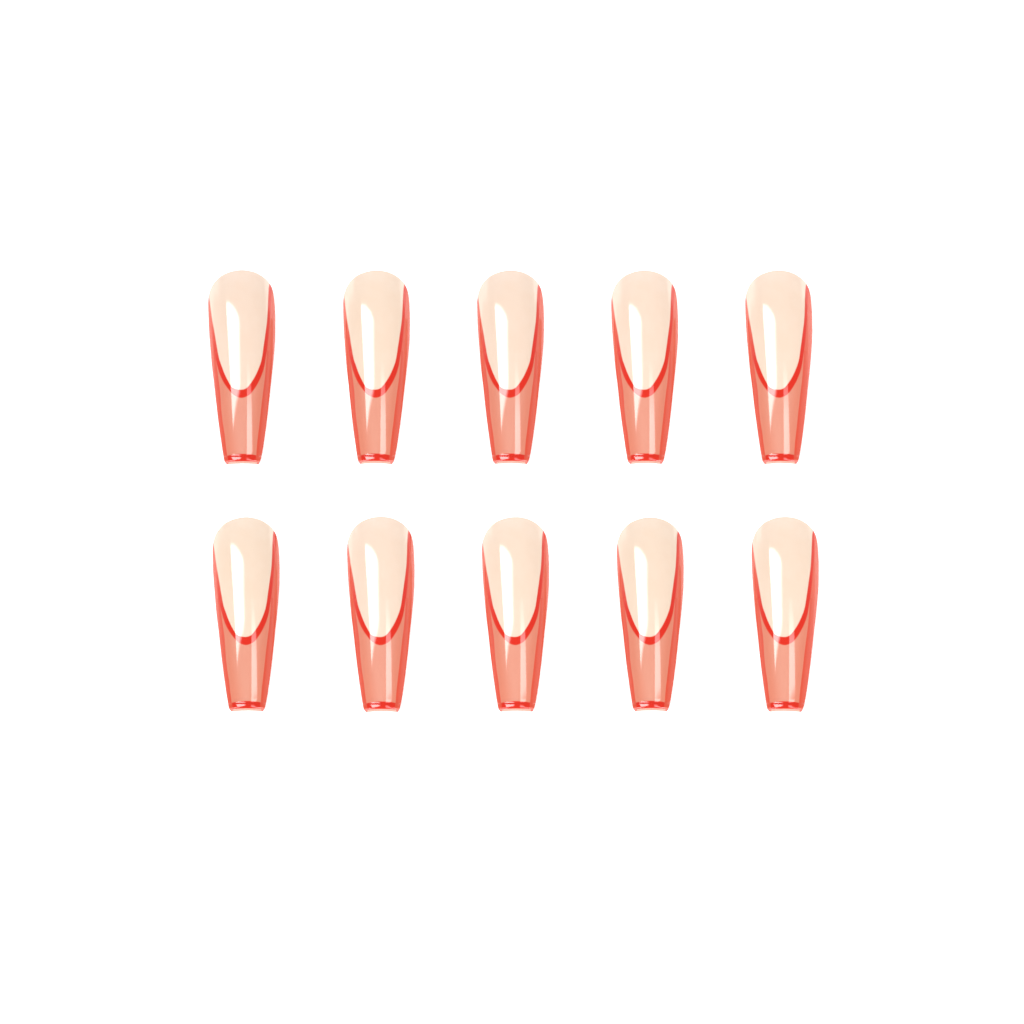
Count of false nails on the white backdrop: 10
